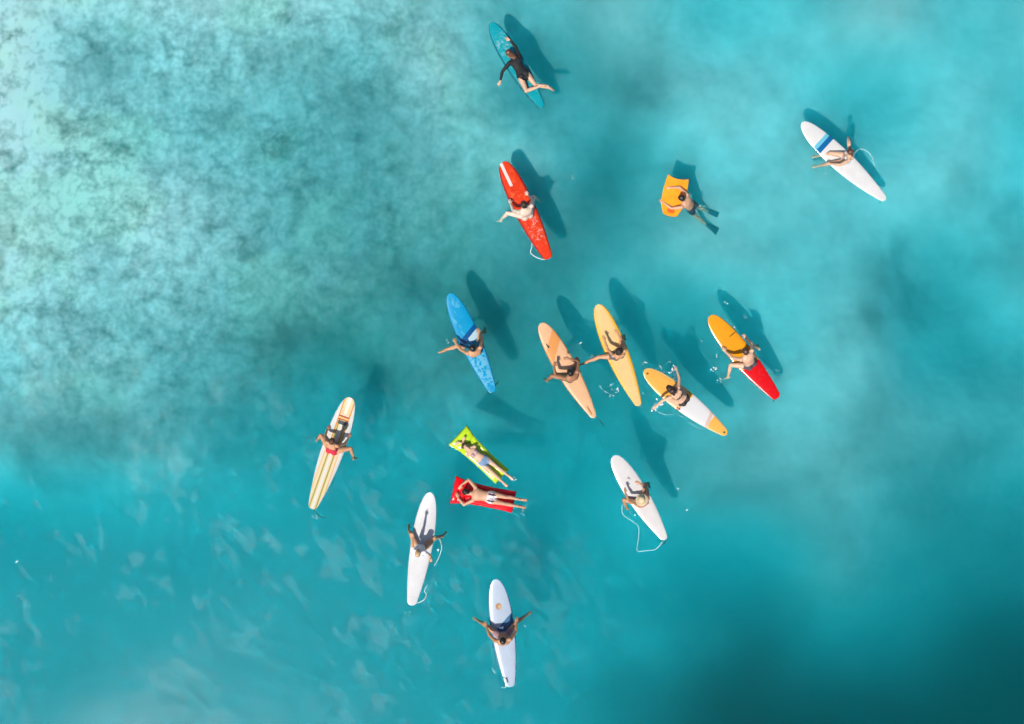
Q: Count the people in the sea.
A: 15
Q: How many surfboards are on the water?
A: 12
